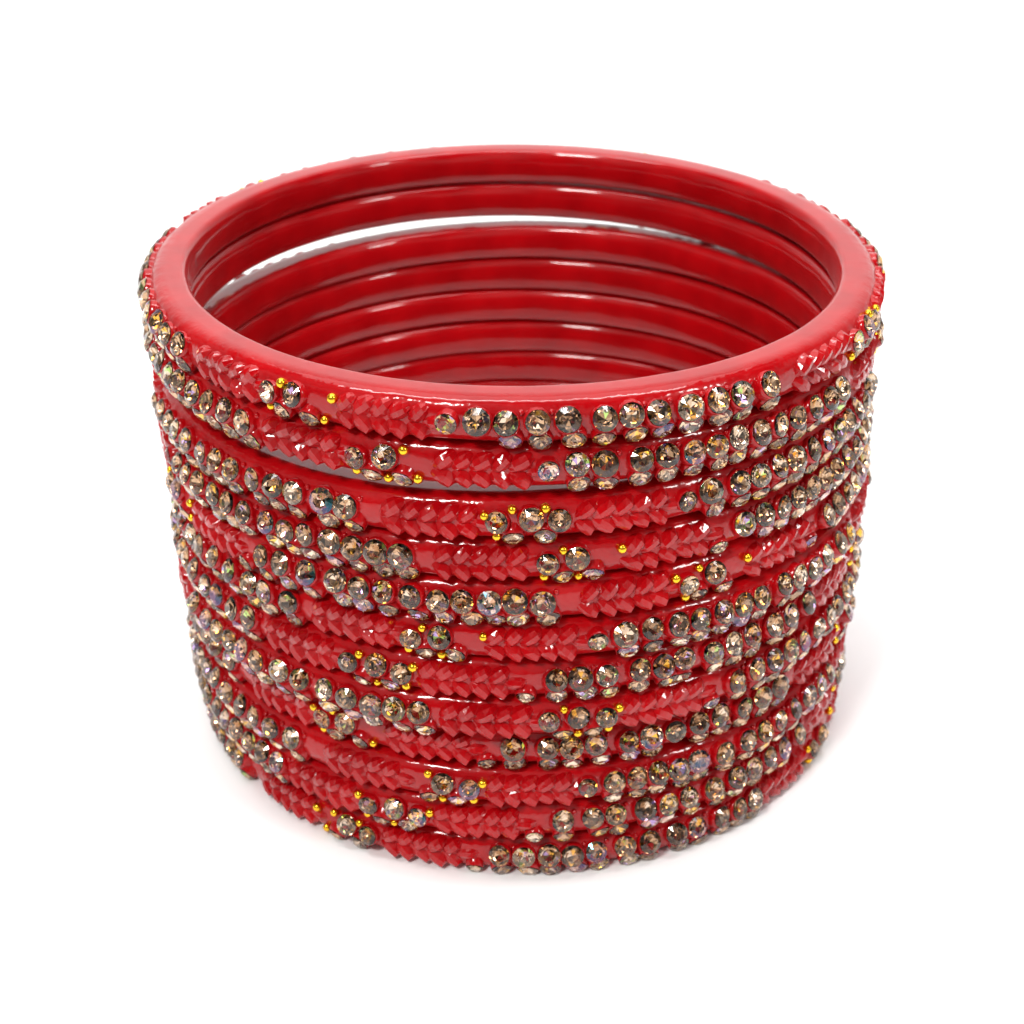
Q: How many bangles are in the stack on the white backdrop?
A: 12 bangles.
